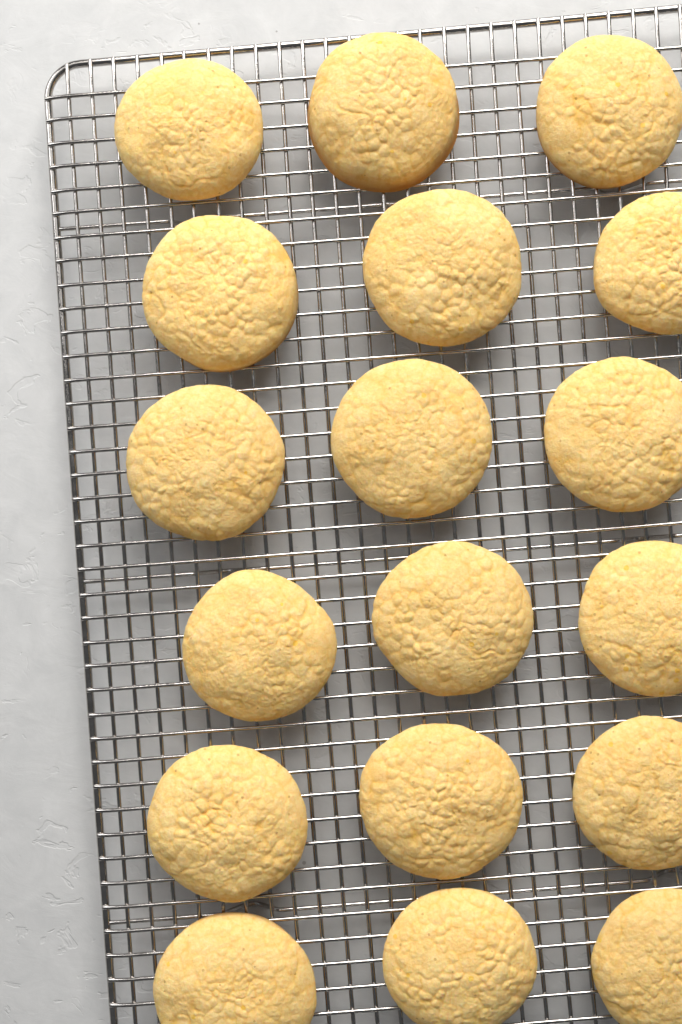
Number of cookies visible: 18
